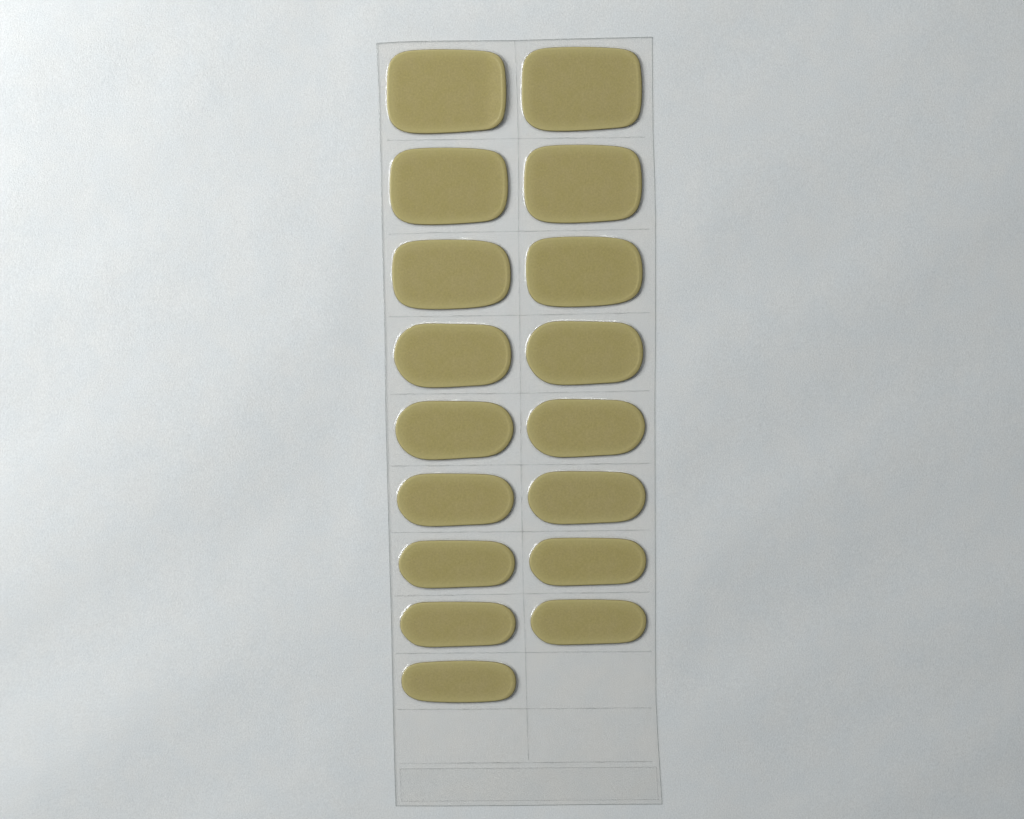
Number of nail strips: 17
